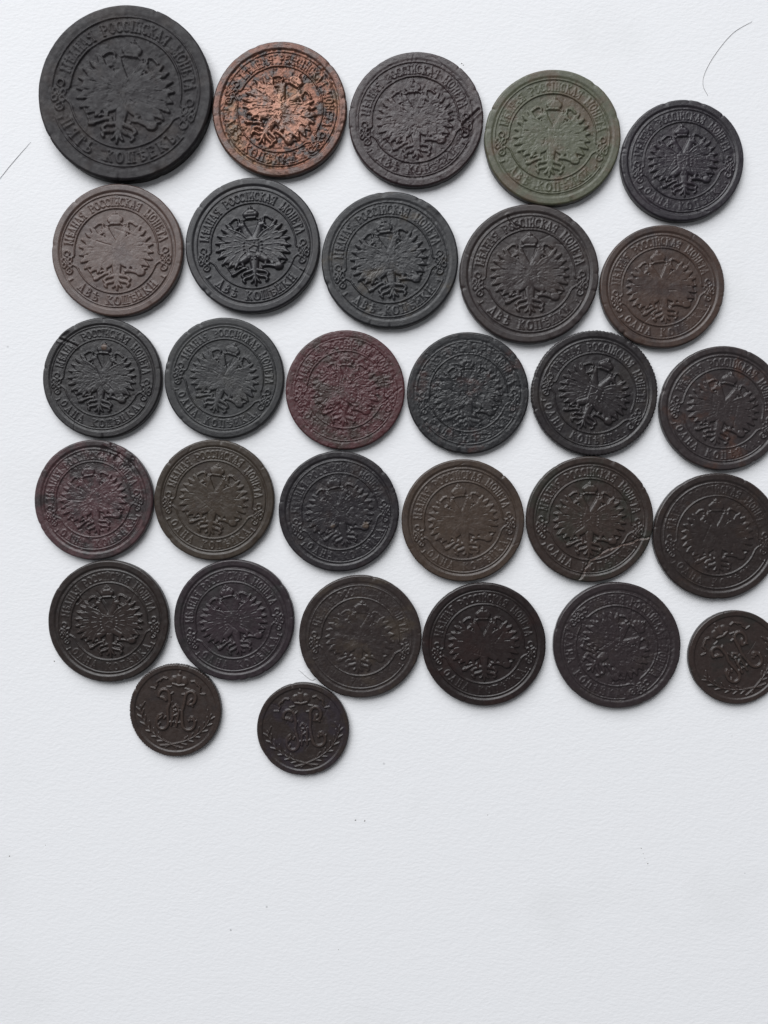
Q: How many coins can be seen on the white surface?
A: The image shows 30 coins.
